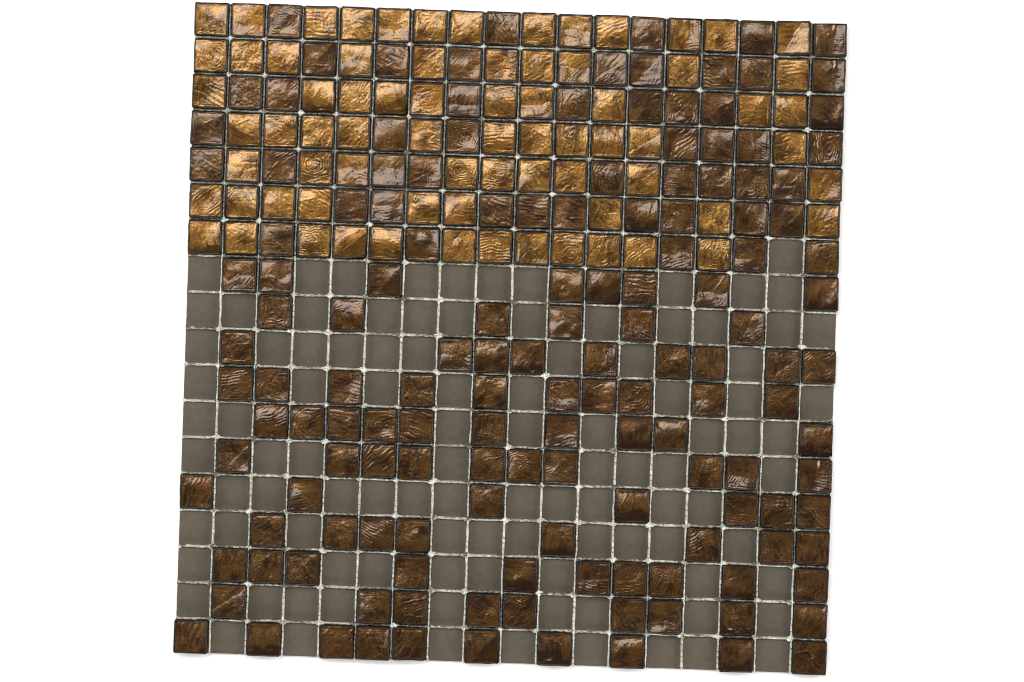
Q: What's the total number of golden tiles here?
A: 74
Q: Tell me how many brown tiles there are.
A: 148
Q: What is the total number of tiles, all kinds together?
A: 222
